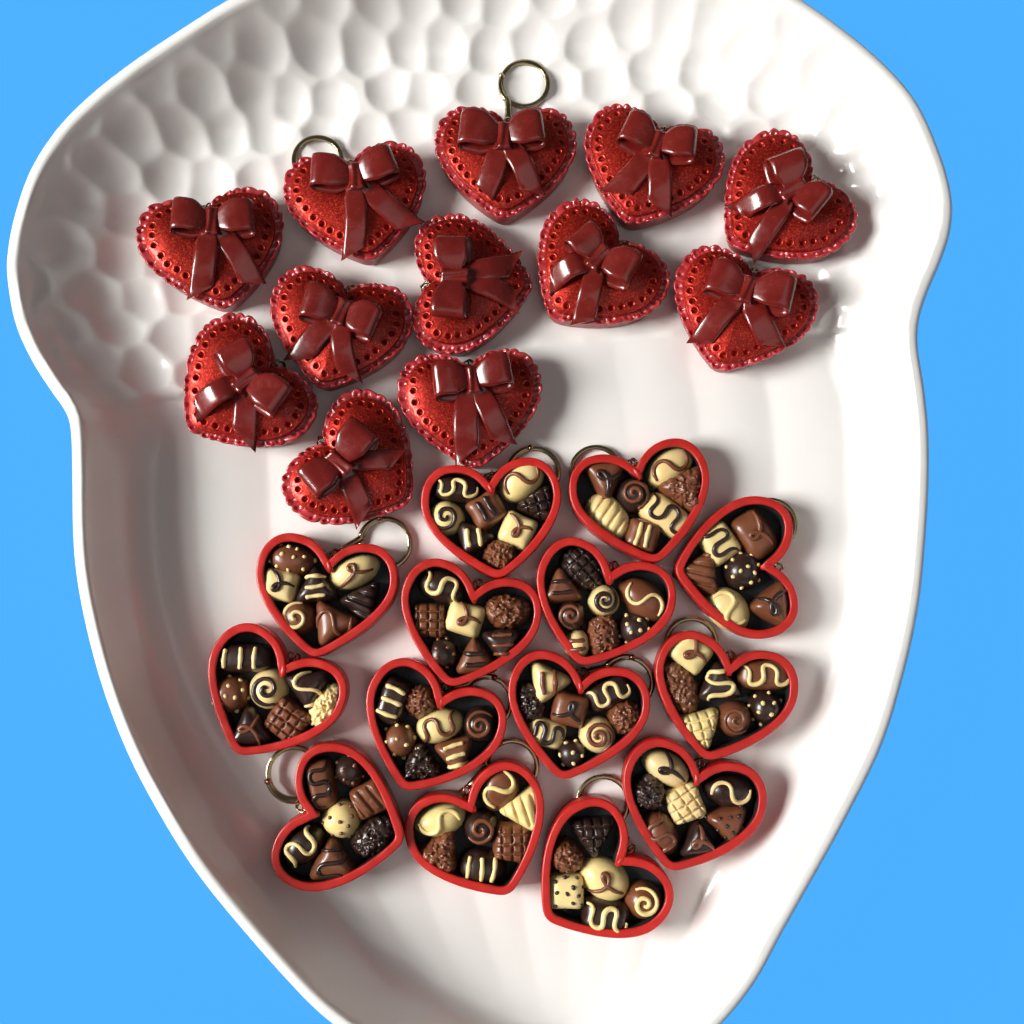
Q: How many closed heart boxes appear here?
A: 12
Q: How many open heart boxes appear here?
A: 14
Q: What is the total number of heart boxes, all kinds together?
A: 26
